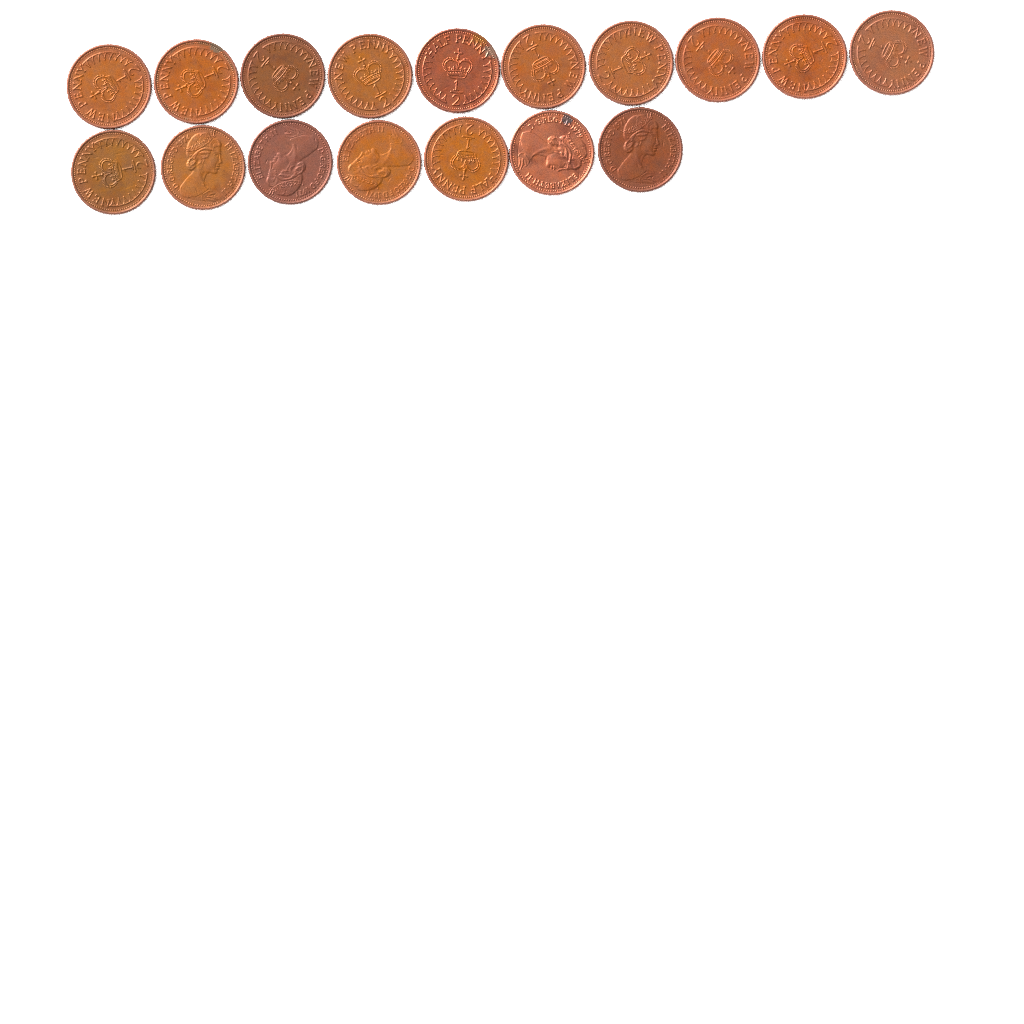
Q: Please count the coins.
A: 17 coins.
